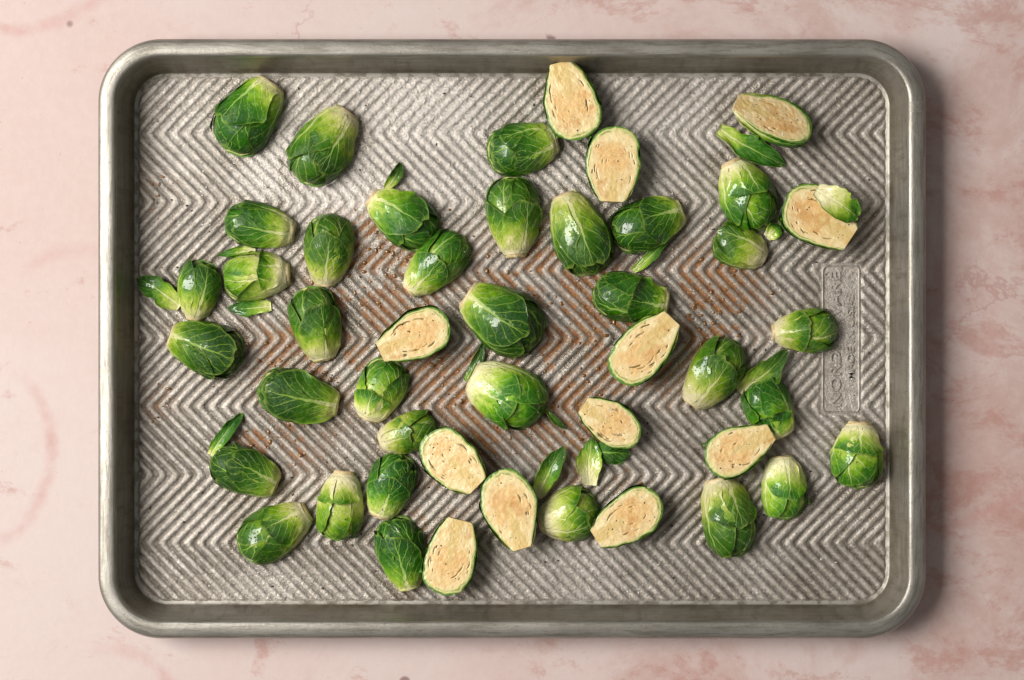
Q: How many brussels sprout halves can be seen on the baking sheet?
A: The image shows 46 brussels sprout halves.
